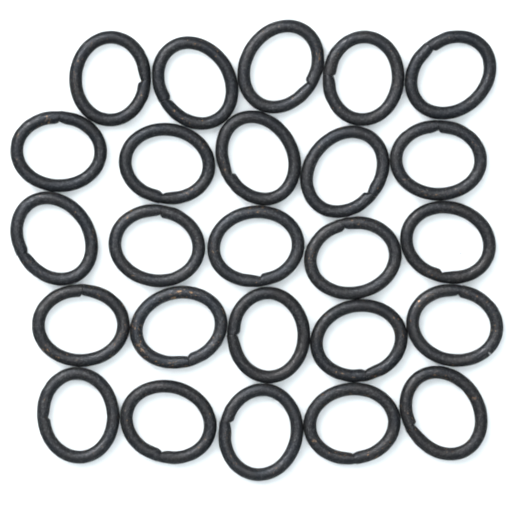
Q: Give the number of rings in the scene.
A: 25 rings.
